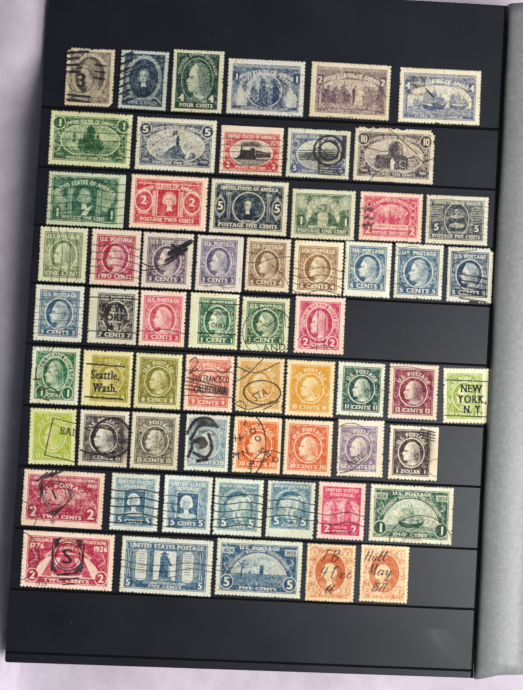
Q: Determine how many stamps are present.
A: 61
